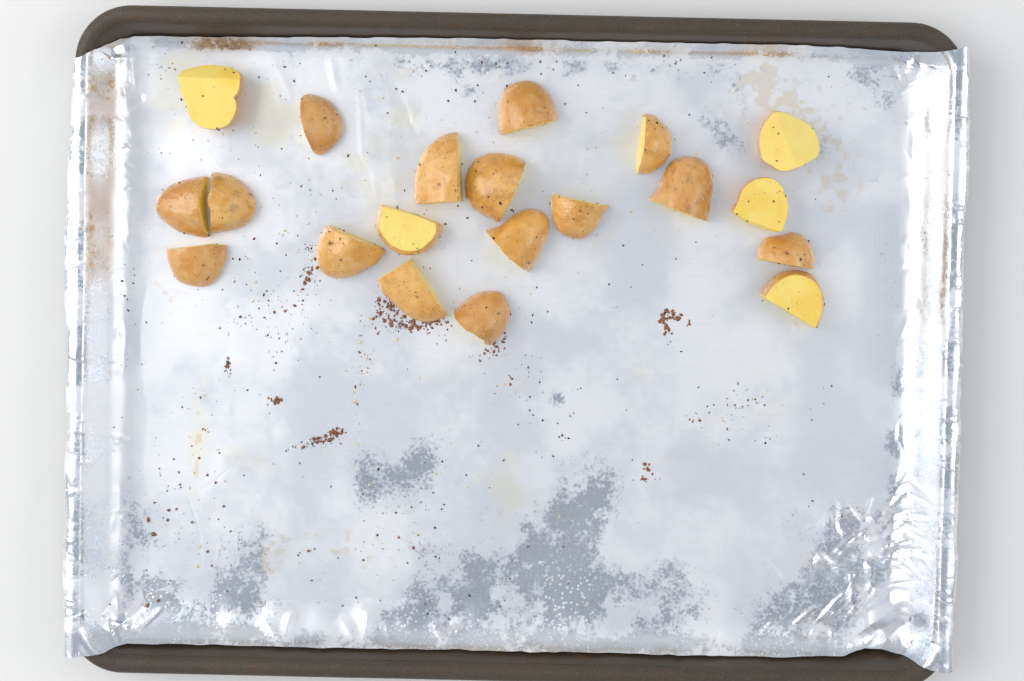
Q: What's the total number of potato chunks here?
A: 20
